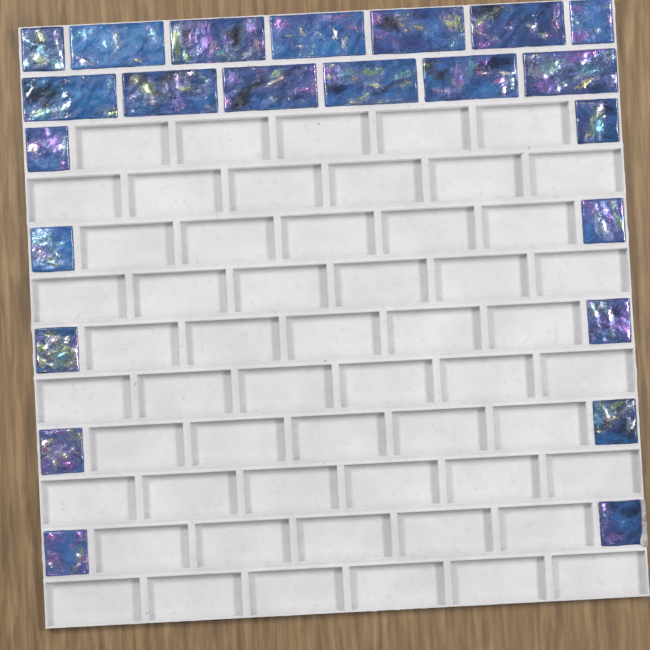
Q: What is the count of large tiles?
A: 11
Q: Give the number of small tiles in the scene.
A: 12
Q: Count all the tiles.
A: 23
